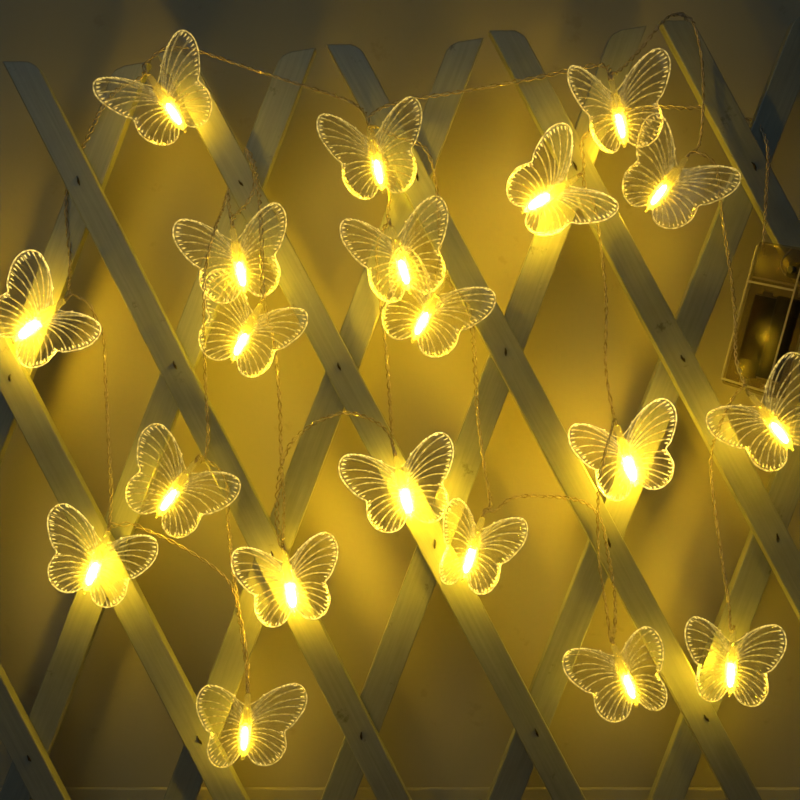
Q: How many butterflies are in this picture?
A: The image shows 20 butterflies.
